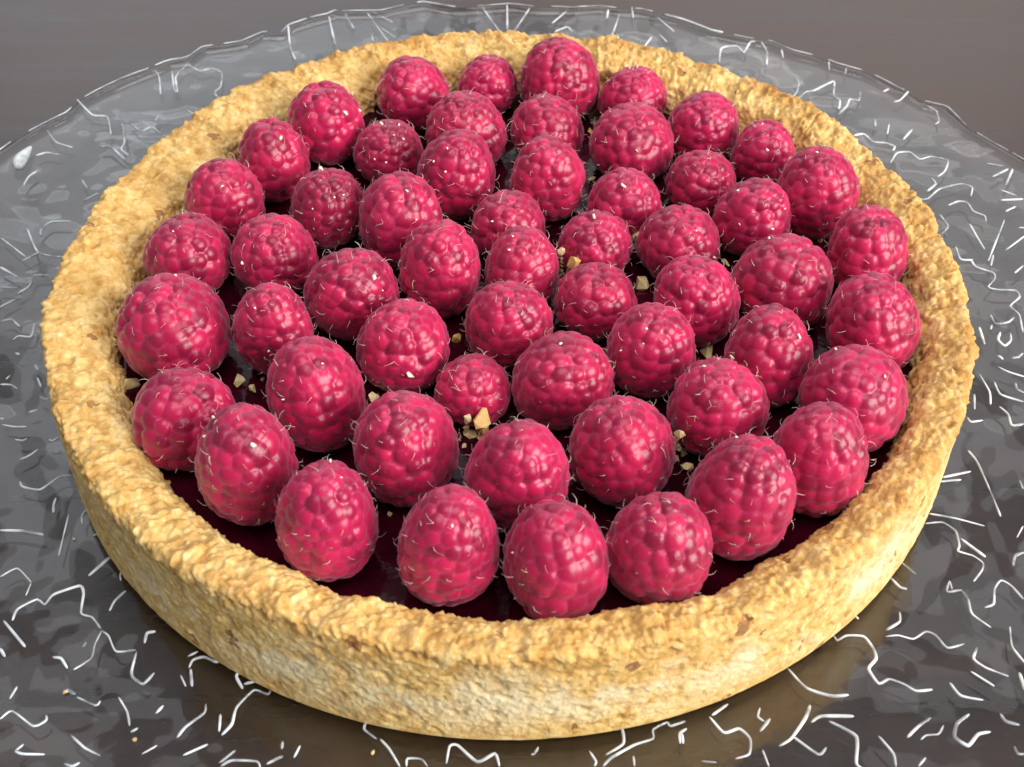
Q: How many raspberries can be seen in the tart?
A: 56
